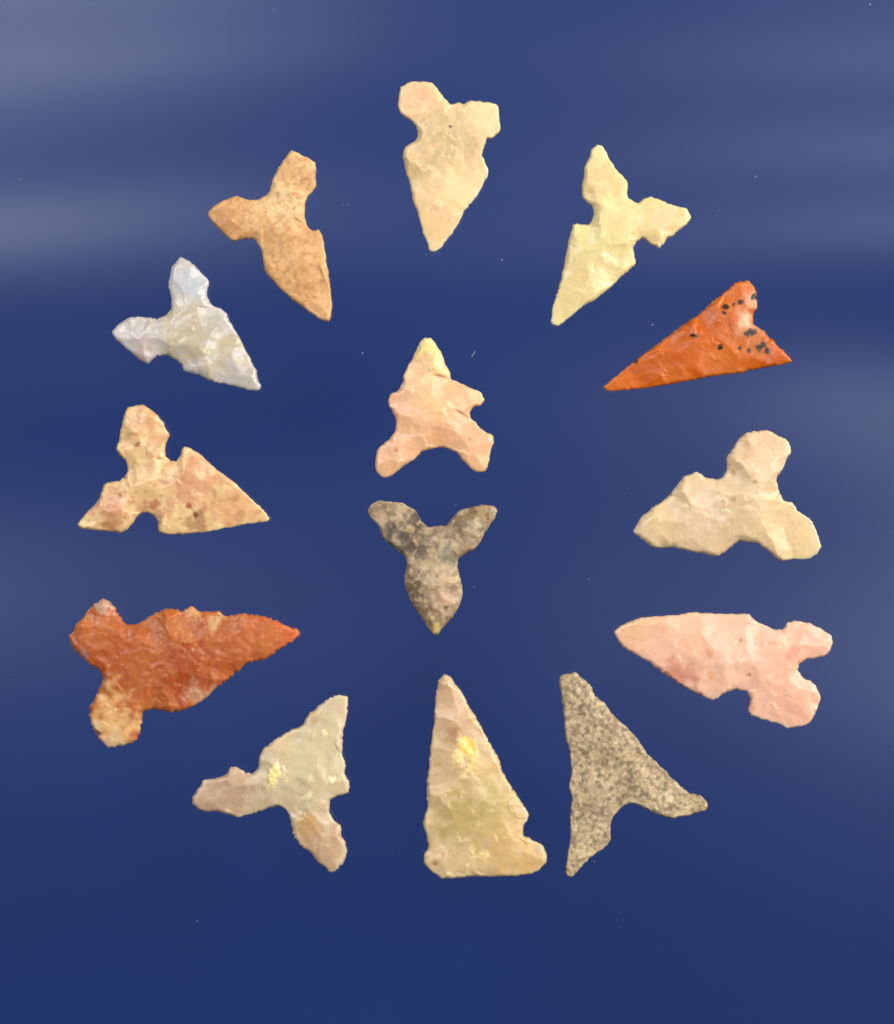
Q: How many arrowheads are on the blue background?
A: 14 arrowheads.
